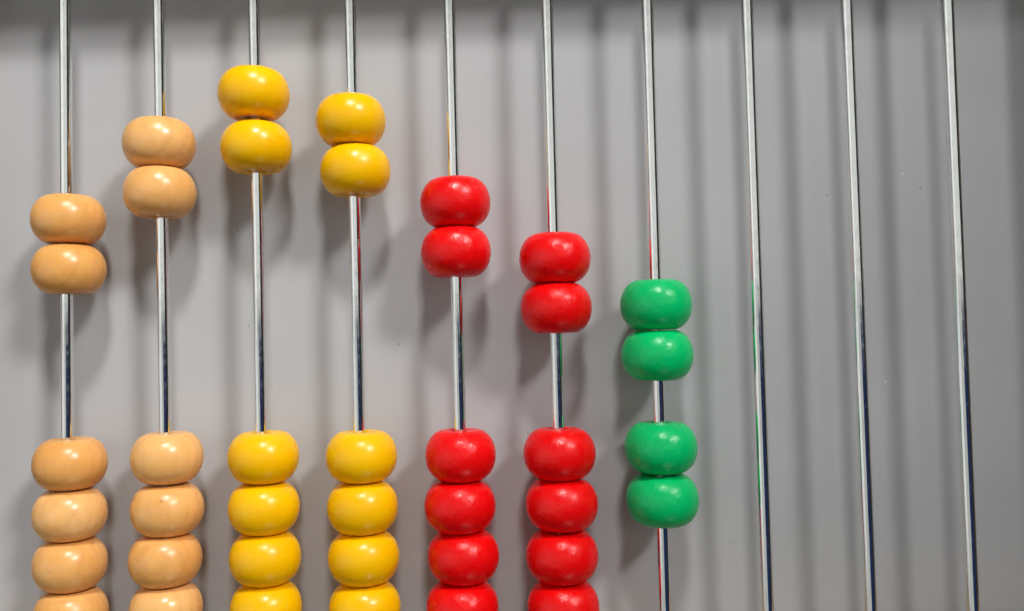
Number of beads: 40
